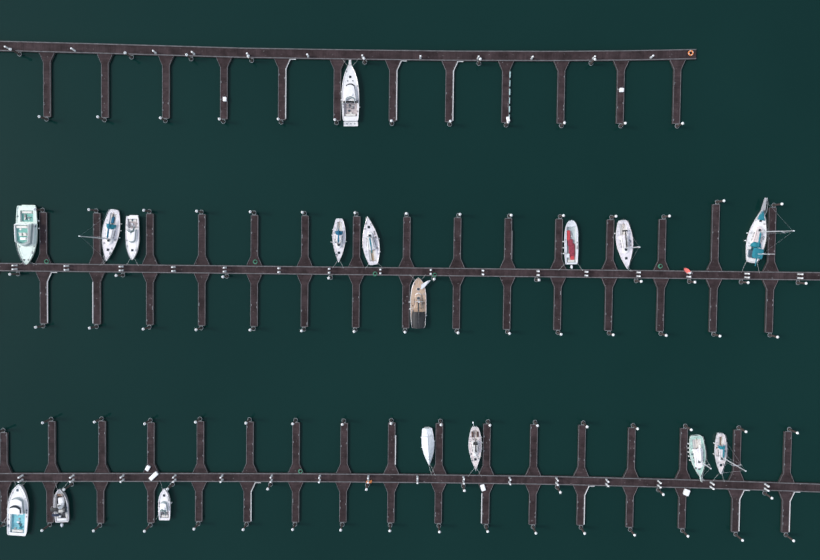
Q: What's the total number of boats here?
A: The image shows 17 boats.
